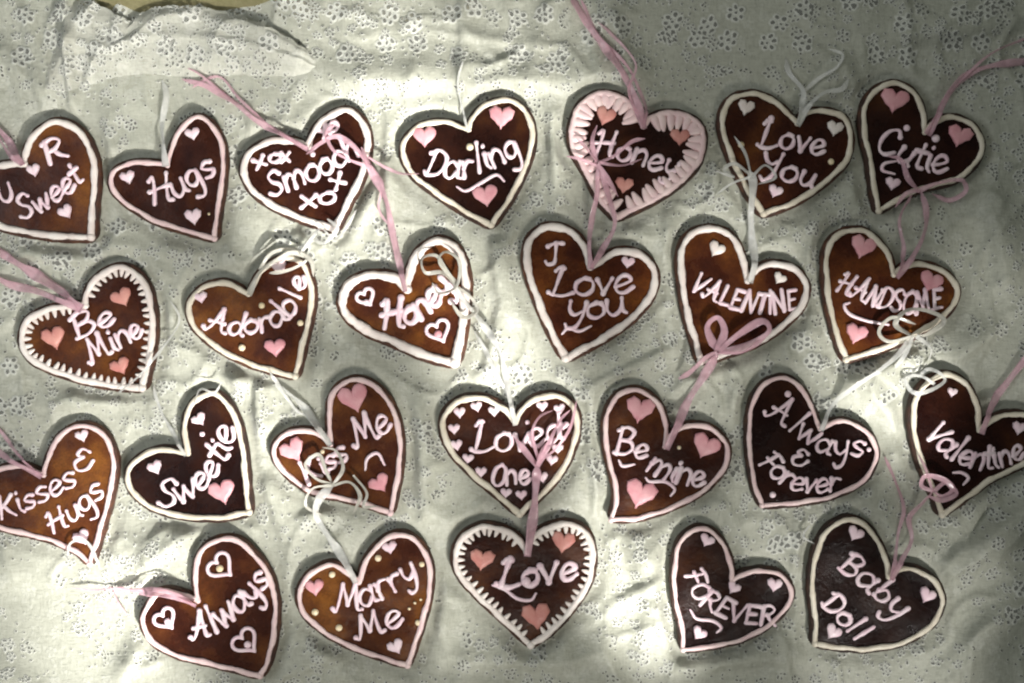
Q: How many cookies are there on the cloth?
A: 25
